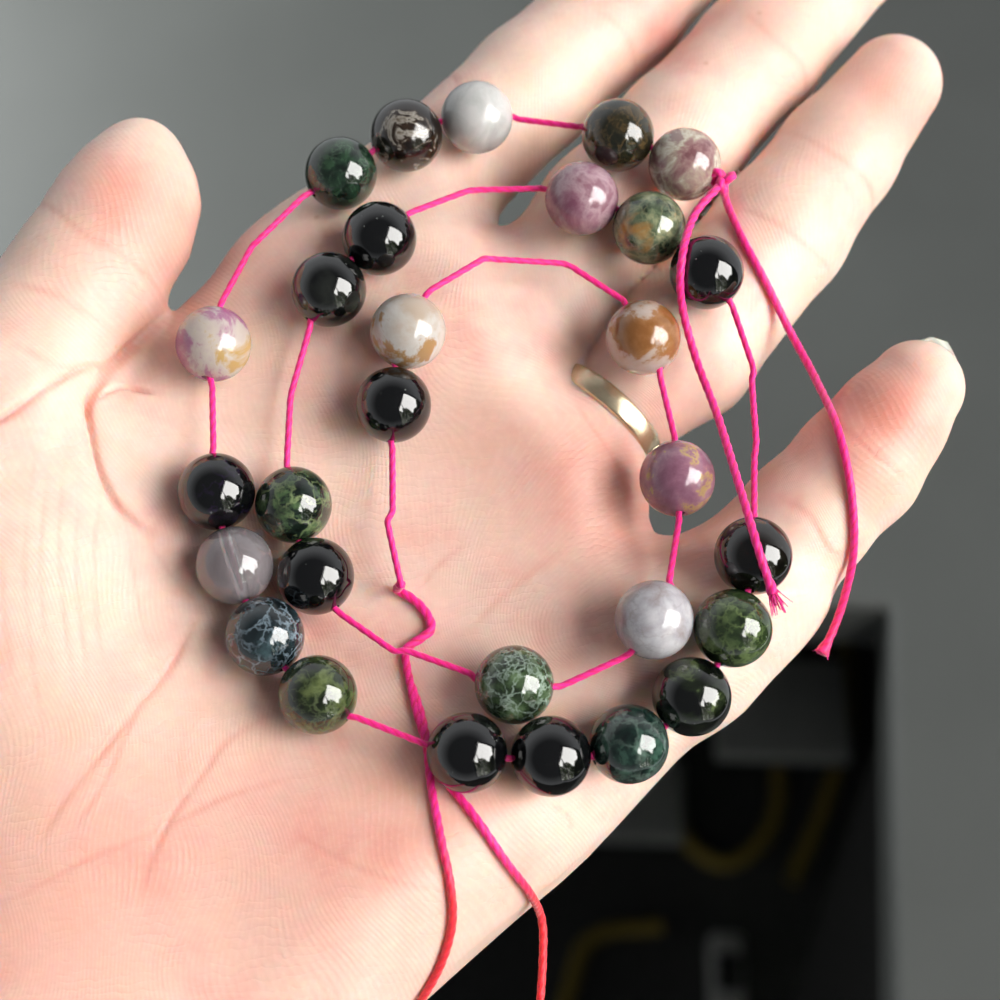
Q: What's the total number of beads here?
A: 29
